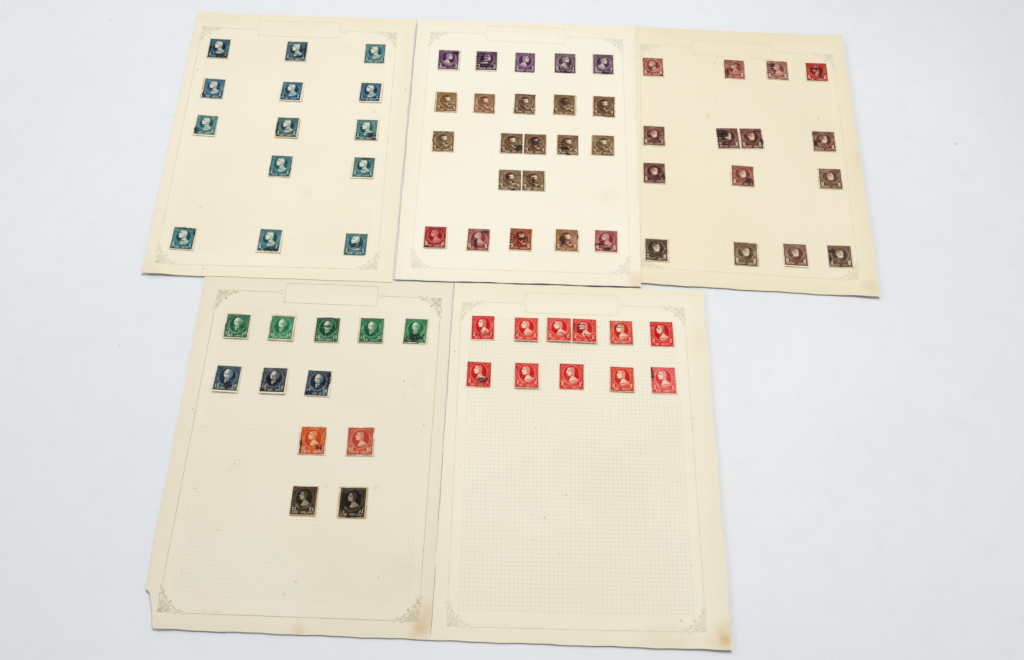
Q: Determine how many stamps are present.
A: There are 74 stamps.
